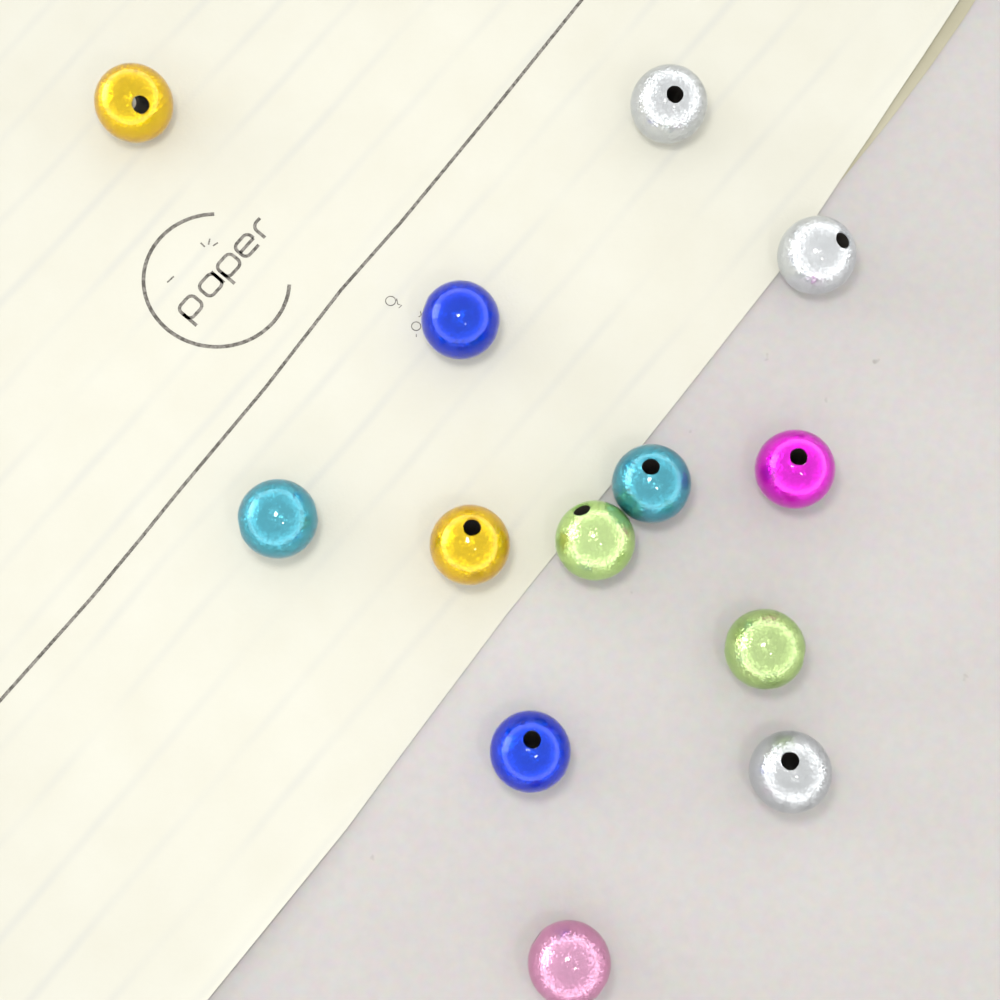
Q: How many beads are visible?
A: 13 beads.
